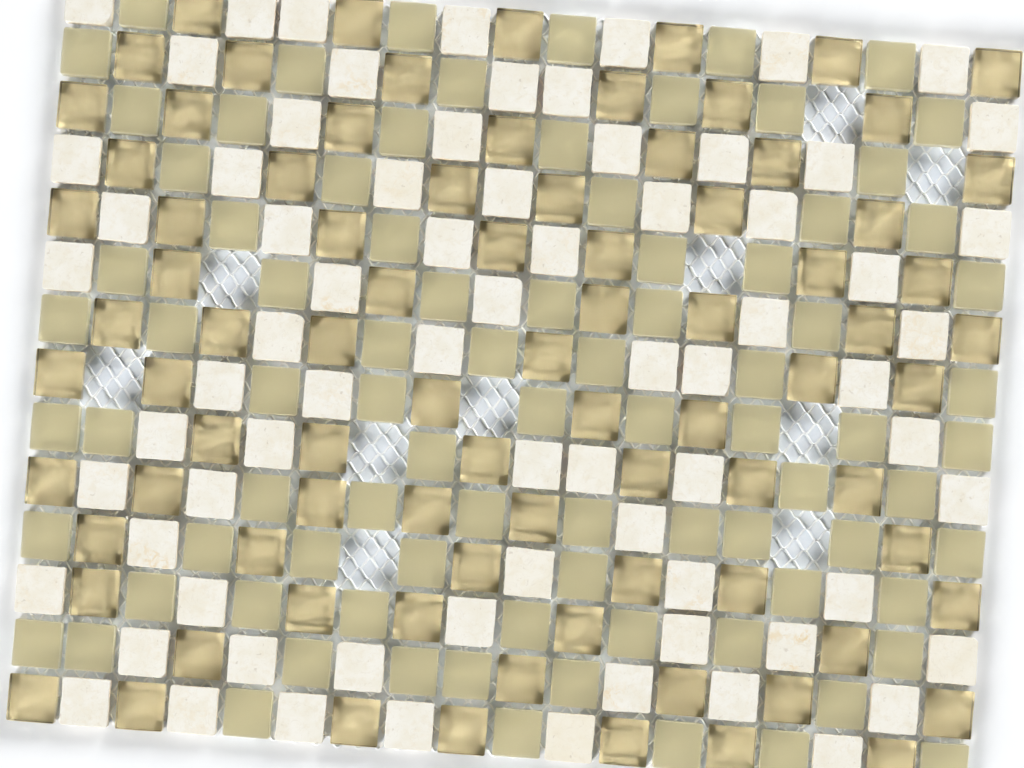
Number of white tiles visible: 73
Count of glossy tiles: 84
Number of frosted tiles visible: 85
